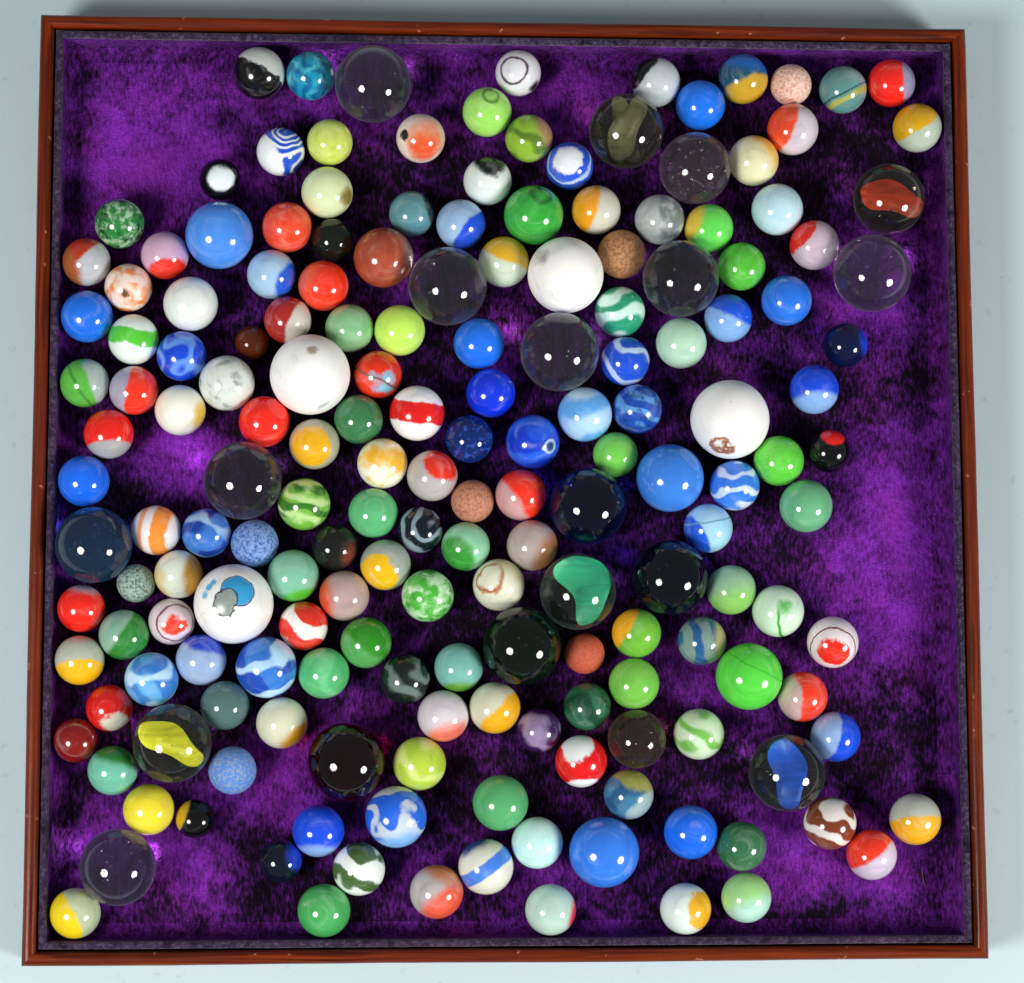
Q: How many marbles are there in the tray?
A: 181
